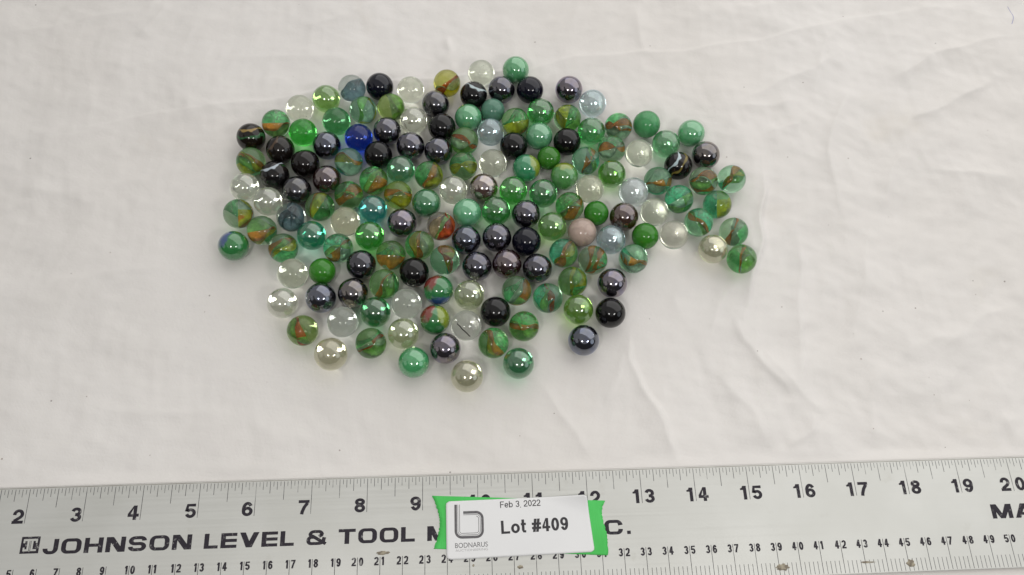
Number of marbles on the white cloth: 154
